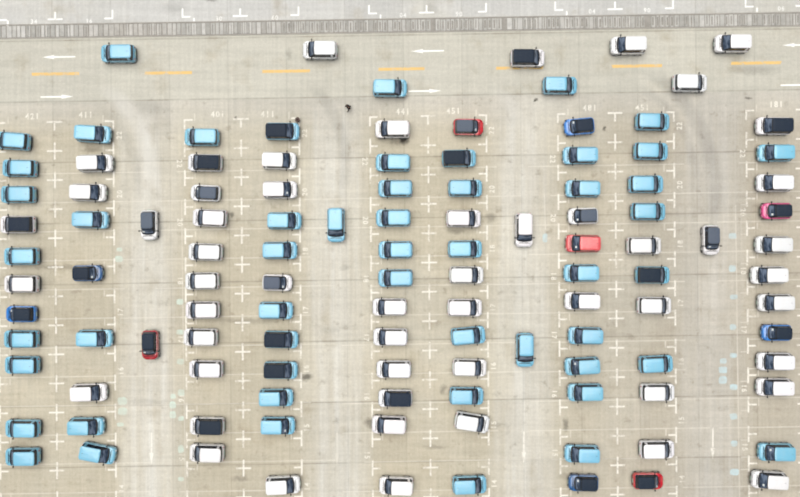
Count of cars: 116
